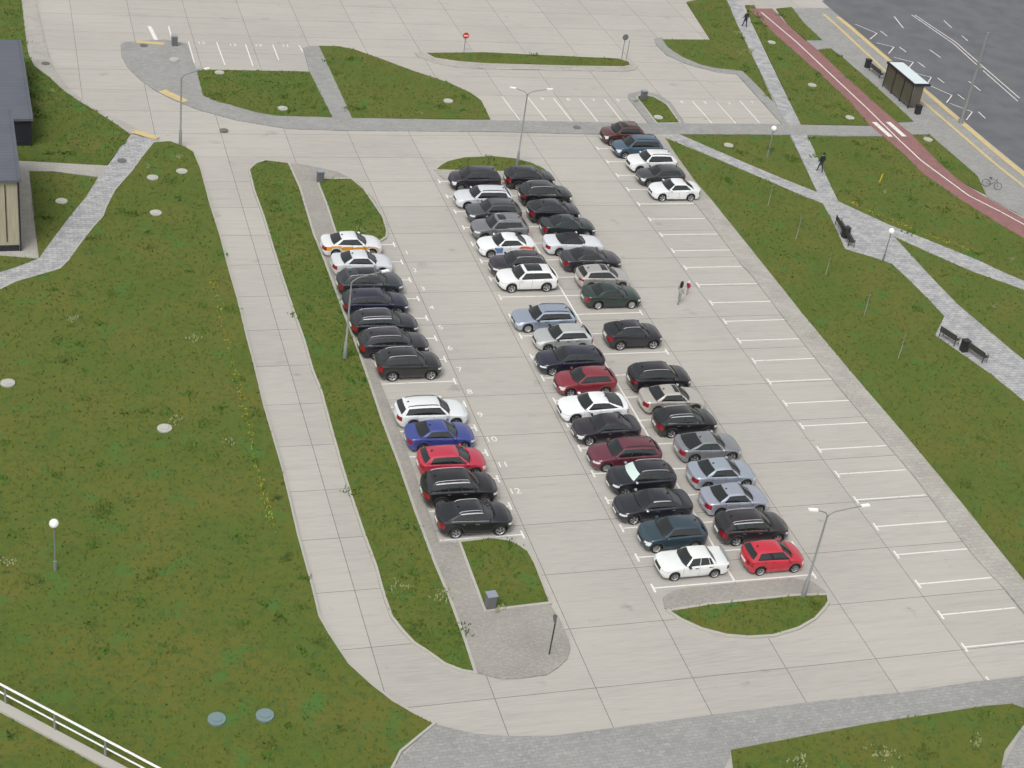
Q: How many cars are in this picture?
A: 52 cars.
